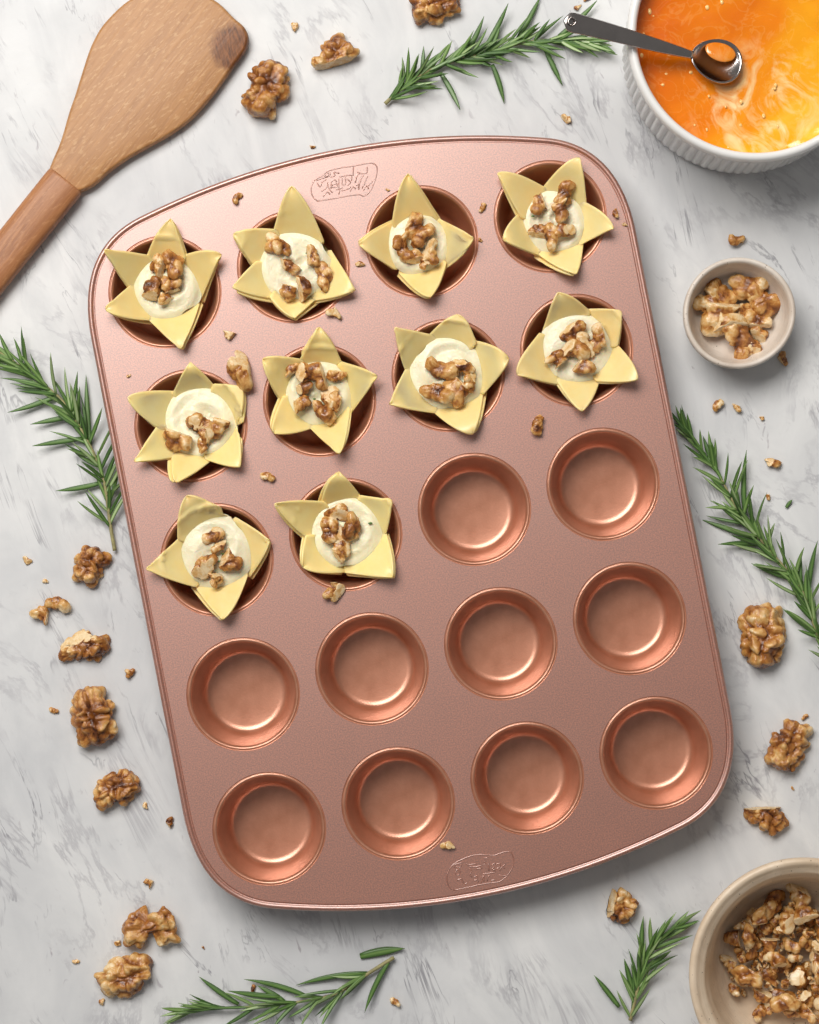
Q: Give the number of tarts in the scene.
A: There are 10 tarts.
